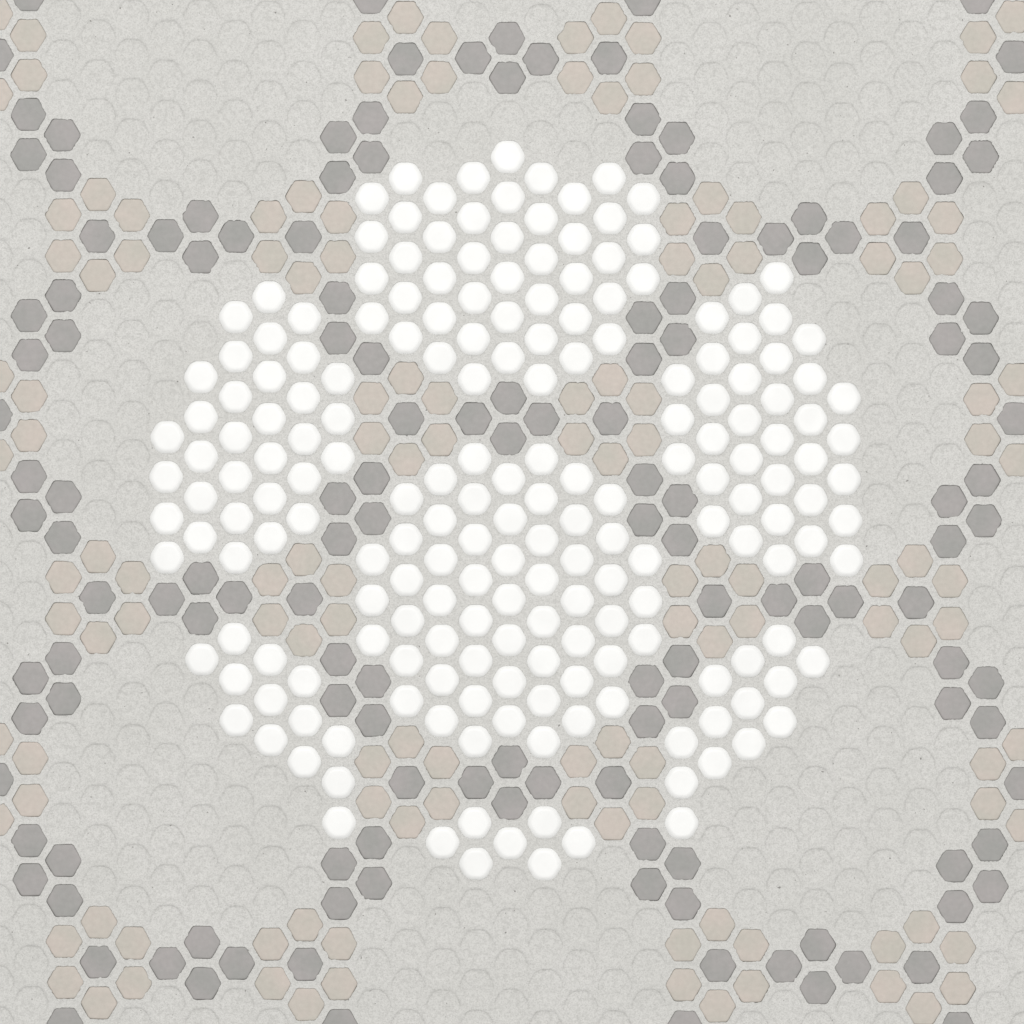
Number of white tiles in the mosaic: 200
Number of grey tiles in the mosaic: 147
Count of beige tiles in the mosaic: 132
